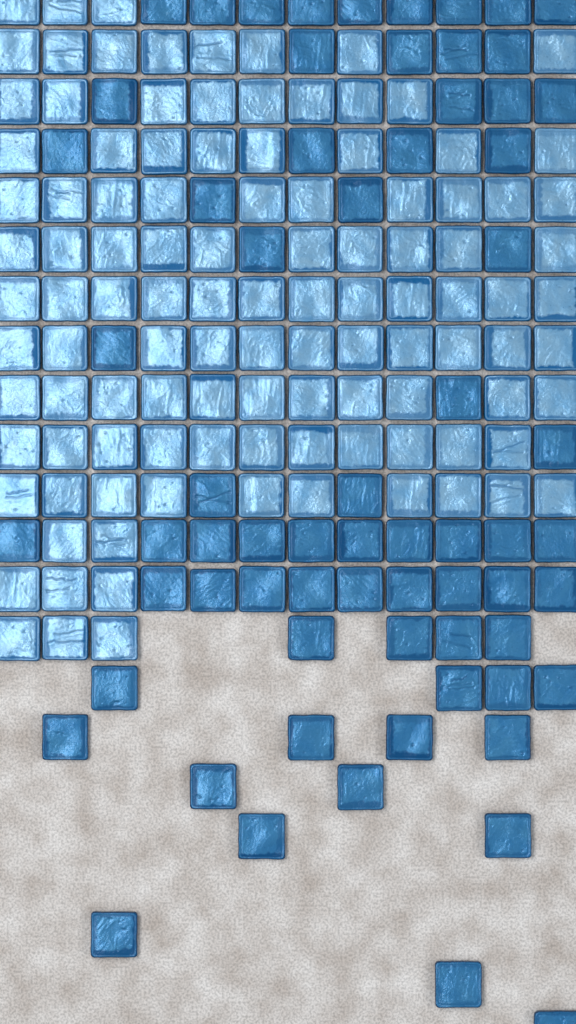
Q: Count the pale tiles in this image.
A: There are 110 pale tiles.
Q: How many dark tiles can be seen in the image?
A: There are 68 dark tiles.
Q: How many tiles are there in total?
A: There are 178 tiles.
